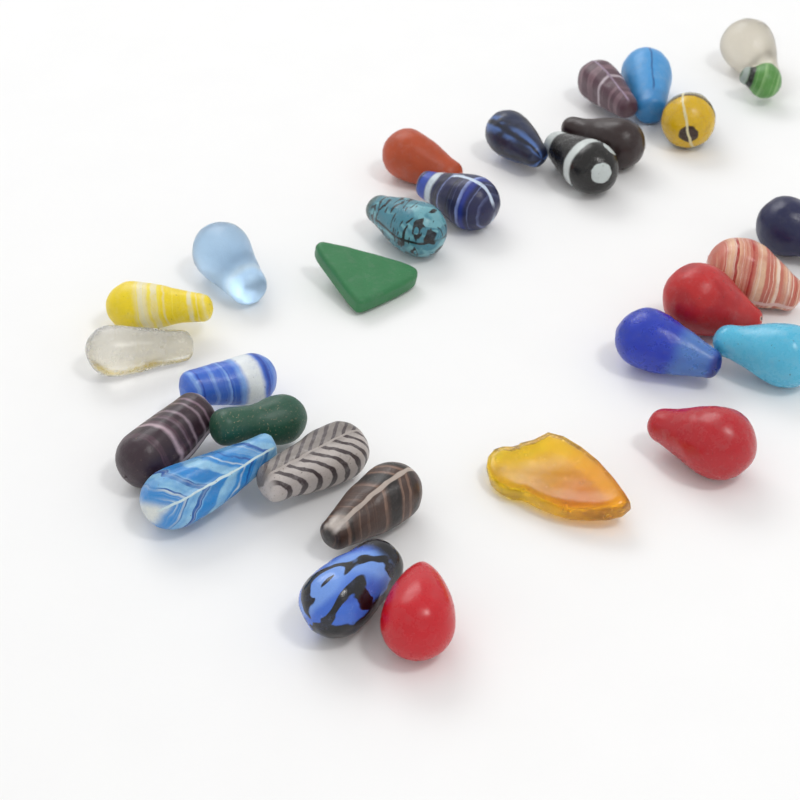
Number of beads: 30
